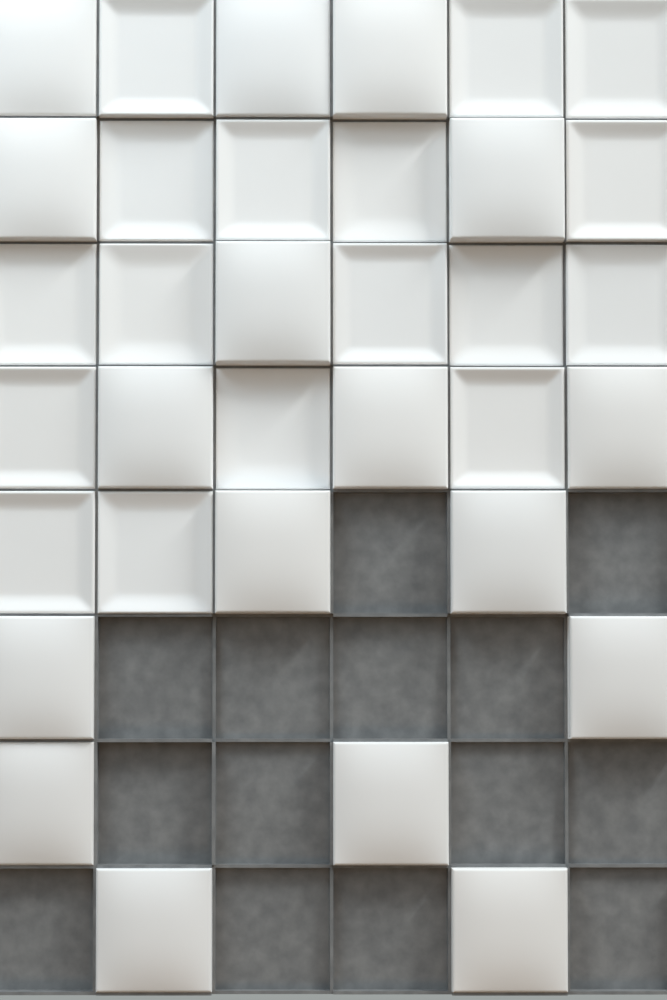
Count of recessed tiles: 17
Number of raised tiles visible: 17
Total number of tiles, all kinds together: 34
